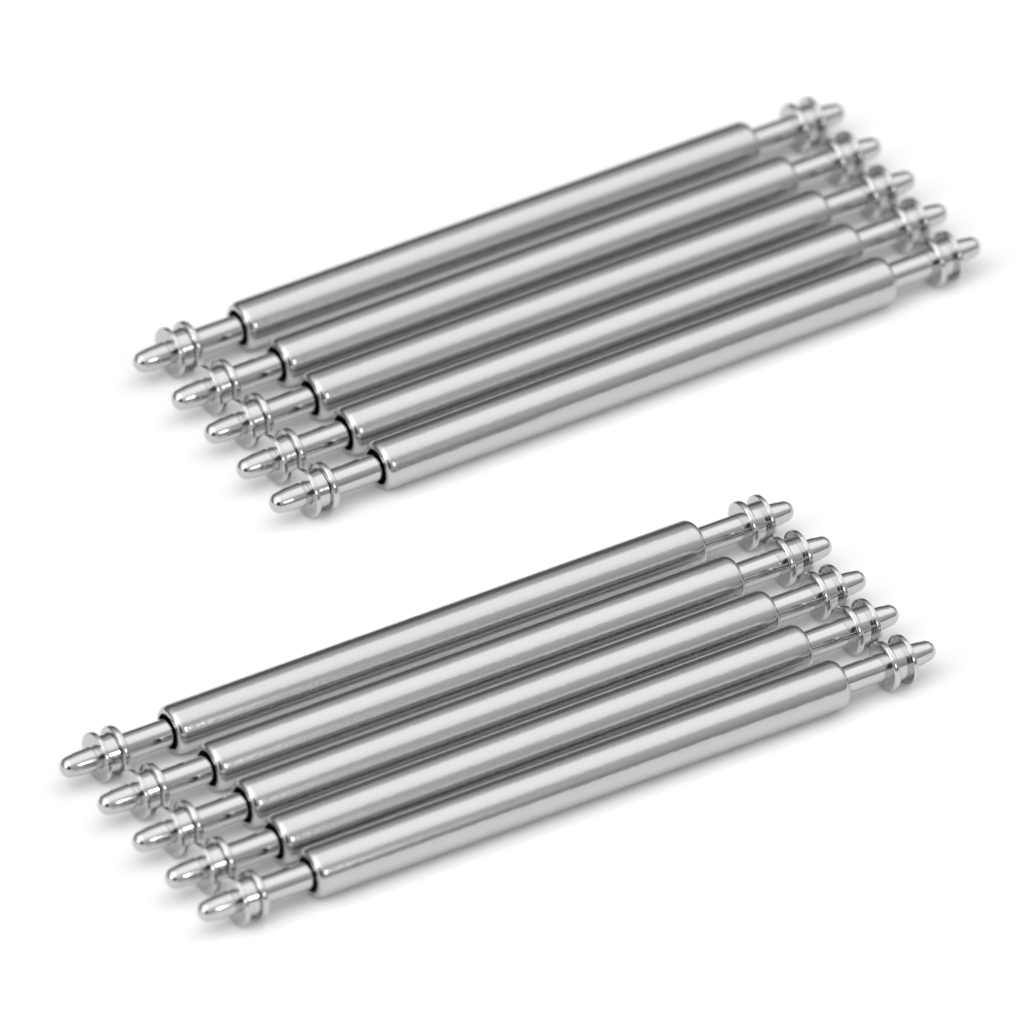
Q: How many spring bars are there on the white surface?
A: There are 10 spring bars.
